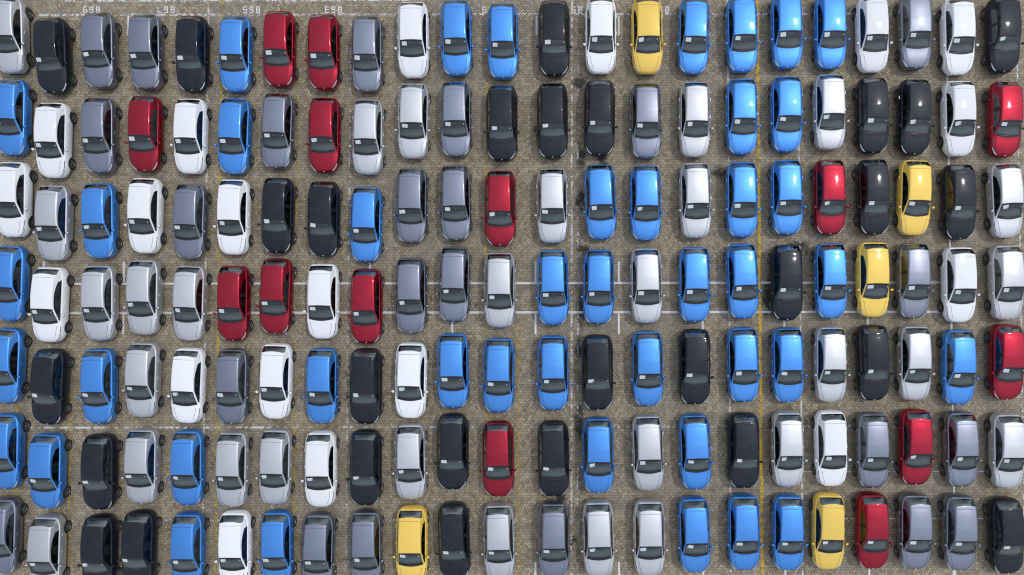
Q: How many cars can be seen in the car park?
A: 161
